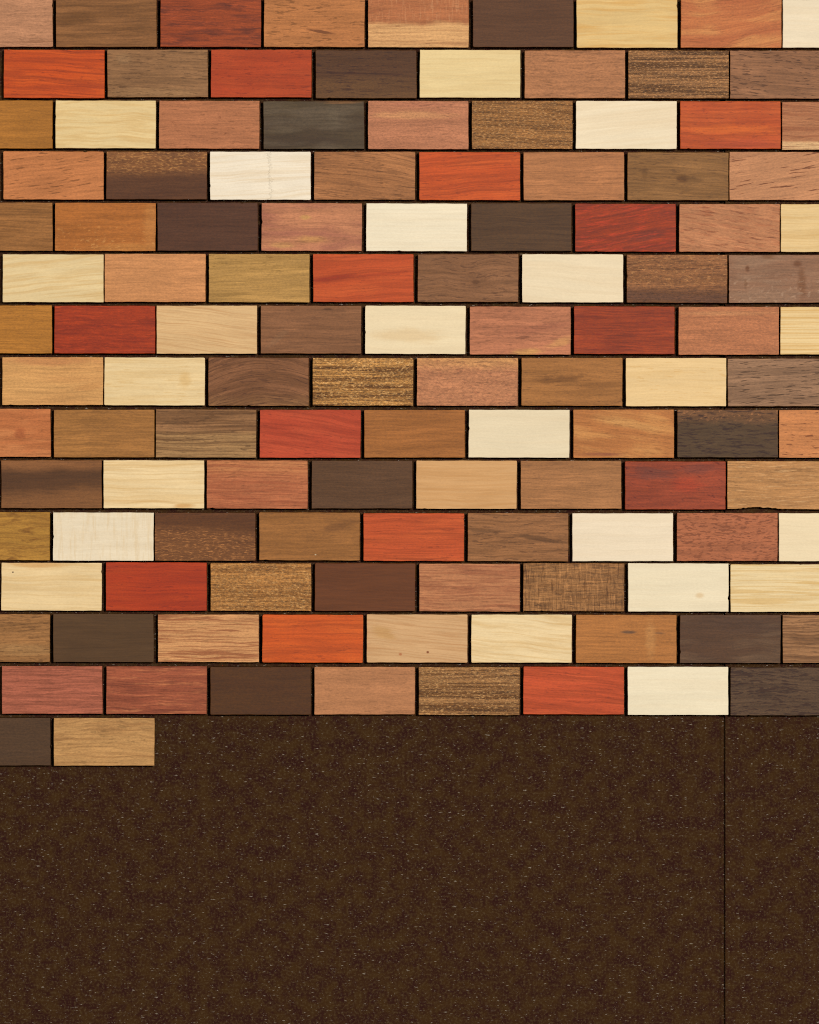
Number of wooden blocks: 121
